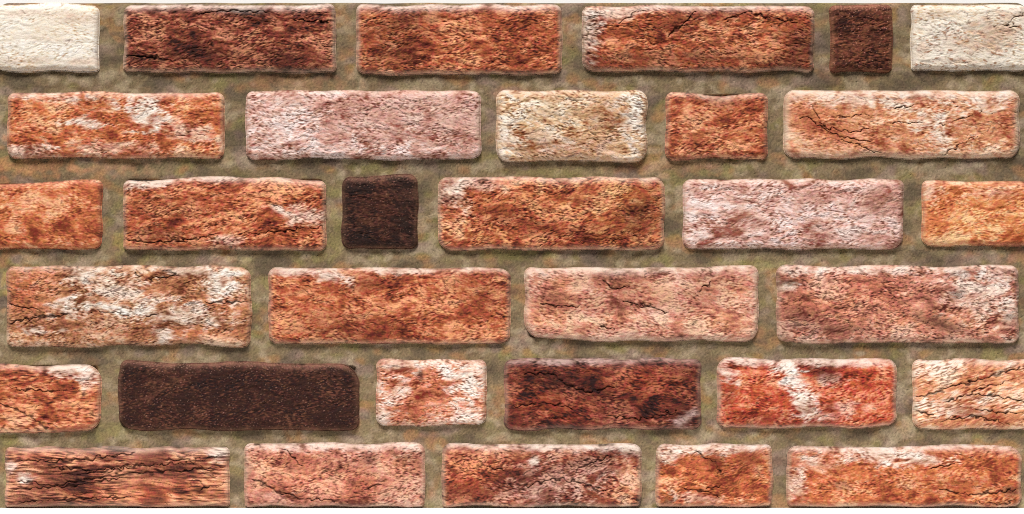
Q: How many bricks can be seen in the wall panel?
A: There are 32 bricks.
